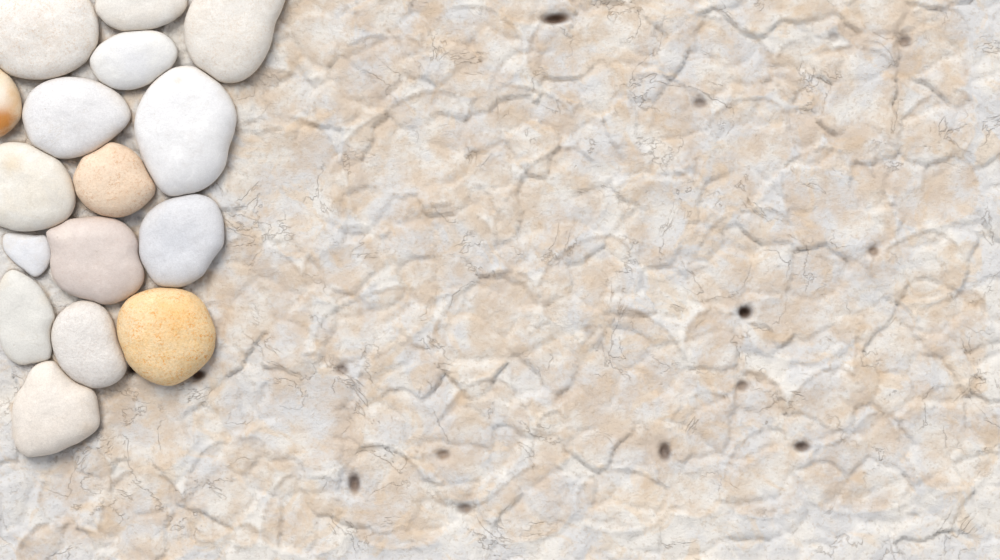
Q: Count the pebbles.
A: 16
